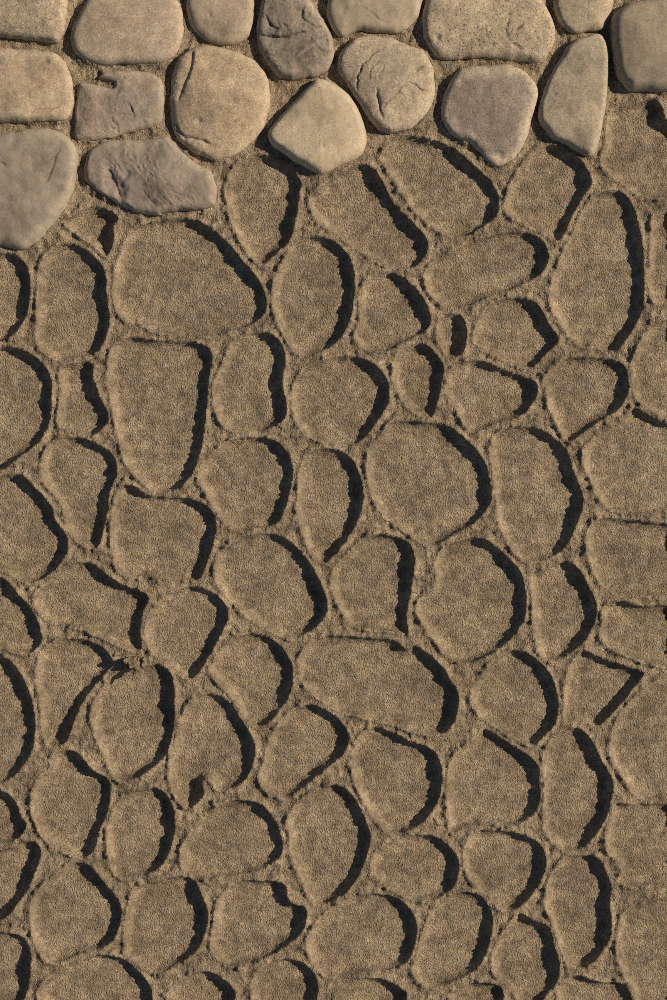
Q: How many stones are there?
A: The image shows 17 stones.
